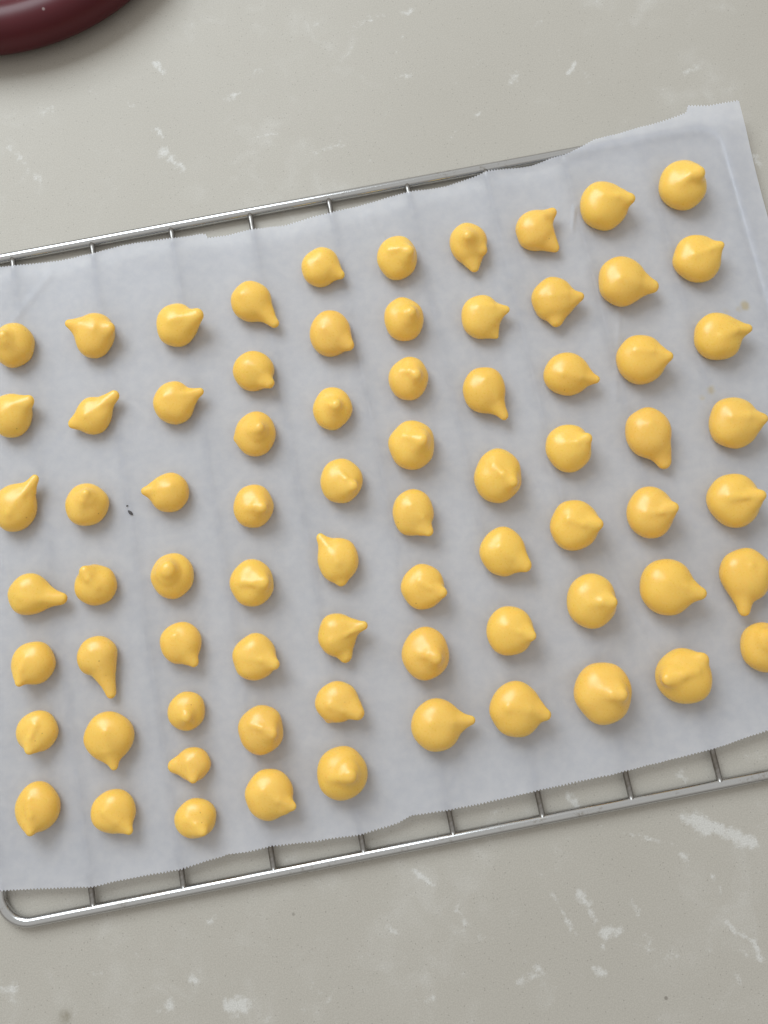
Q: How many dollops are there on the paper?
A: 74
